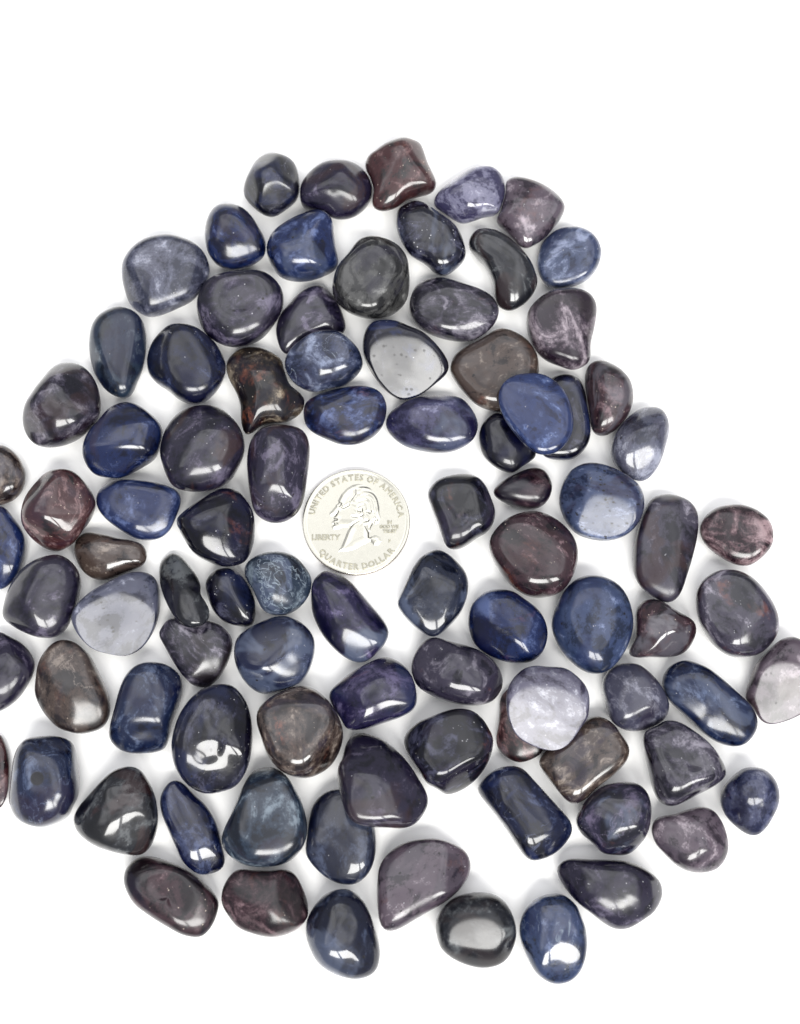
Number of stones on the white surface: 91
